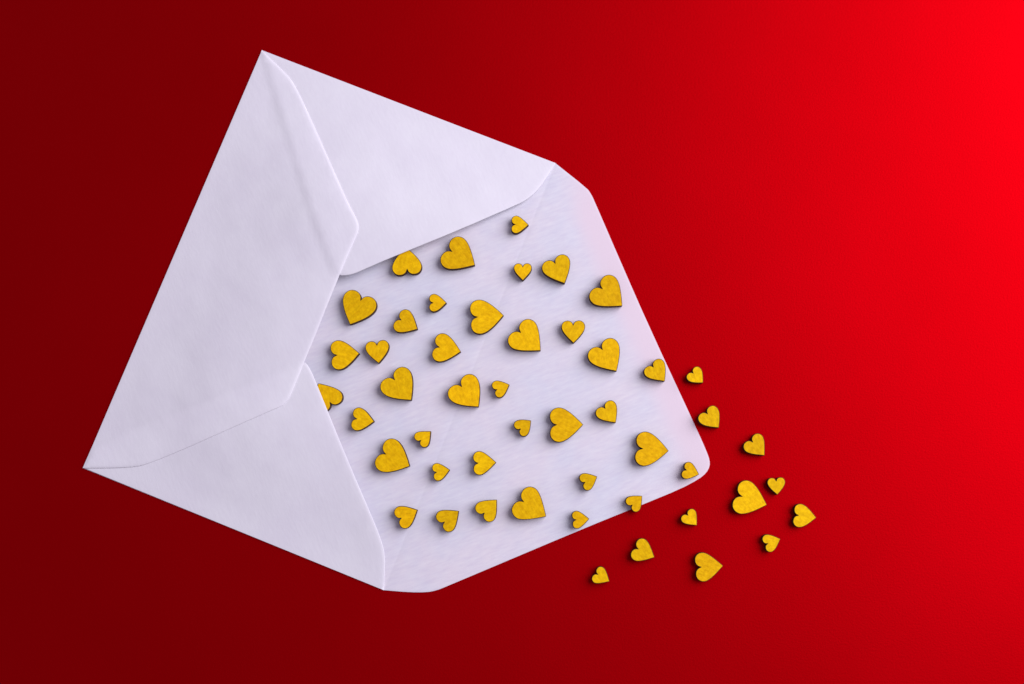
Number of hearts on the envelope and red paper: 49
